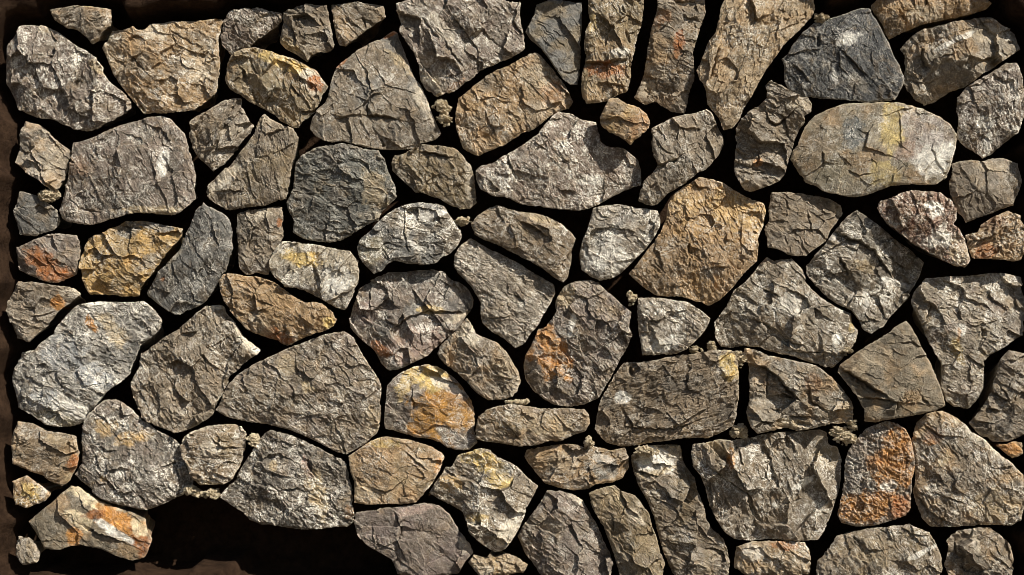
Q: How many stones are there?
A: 84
